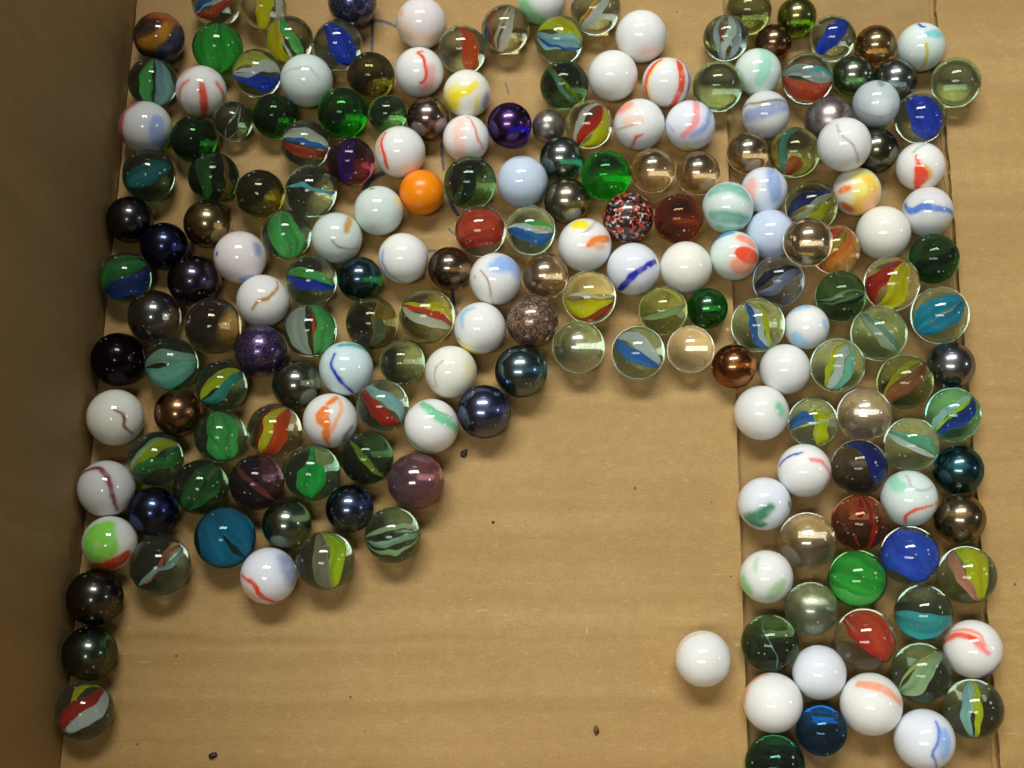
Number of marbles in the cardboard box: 200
